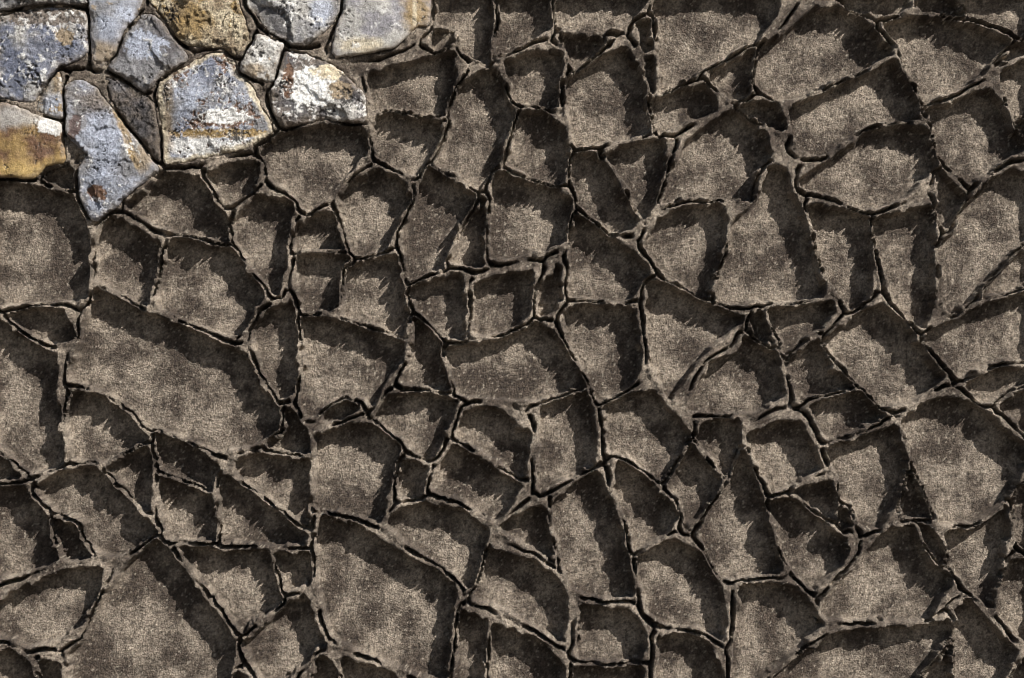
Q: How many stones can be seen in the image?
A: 14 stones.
